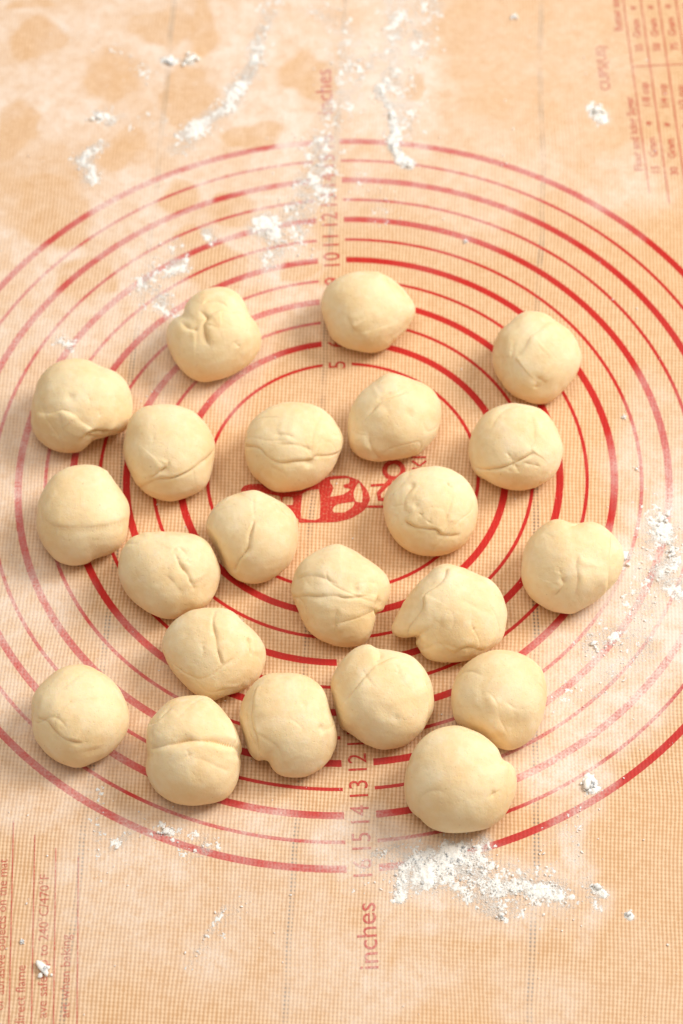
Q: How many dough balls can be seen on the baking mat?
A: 22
